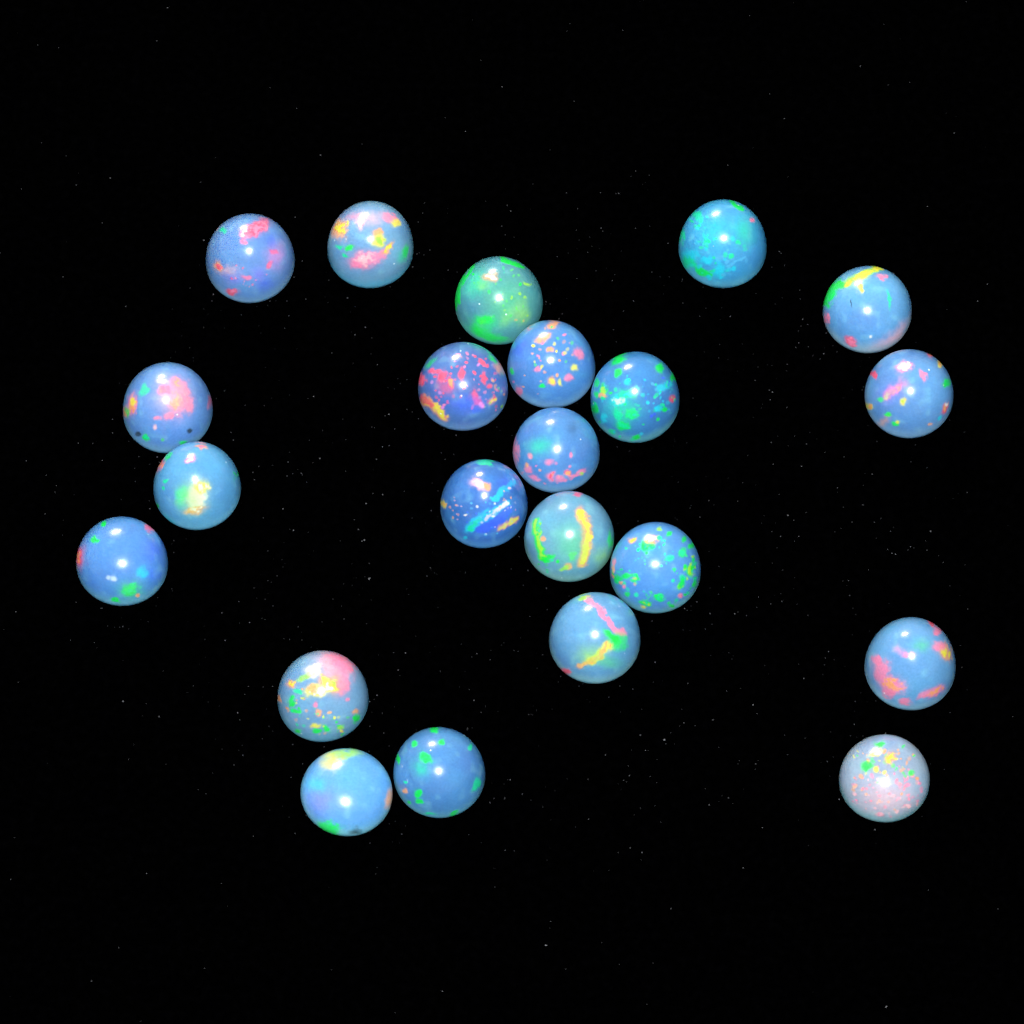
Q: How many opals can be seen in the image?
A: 22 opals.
